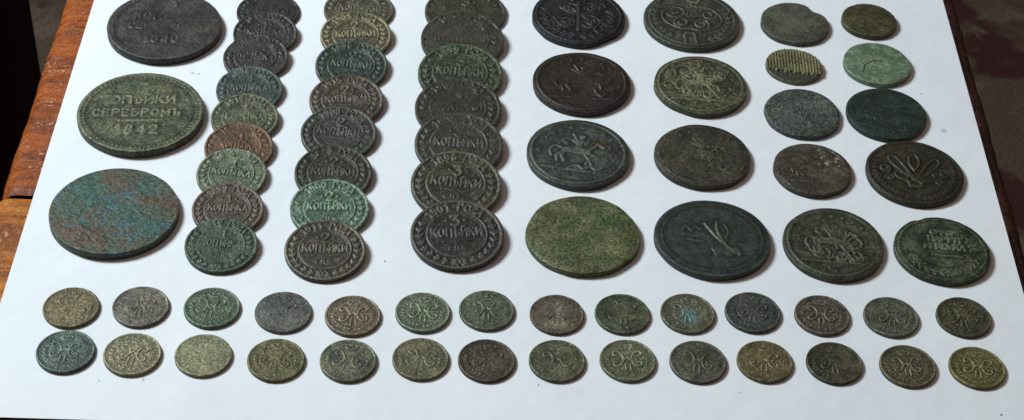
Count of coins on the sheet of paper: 73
